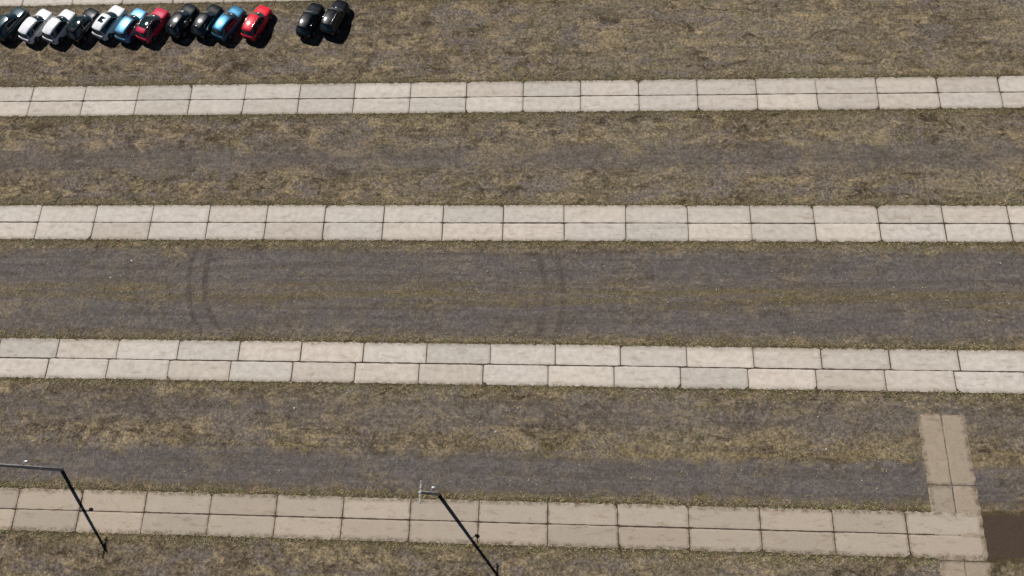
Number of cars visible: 13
